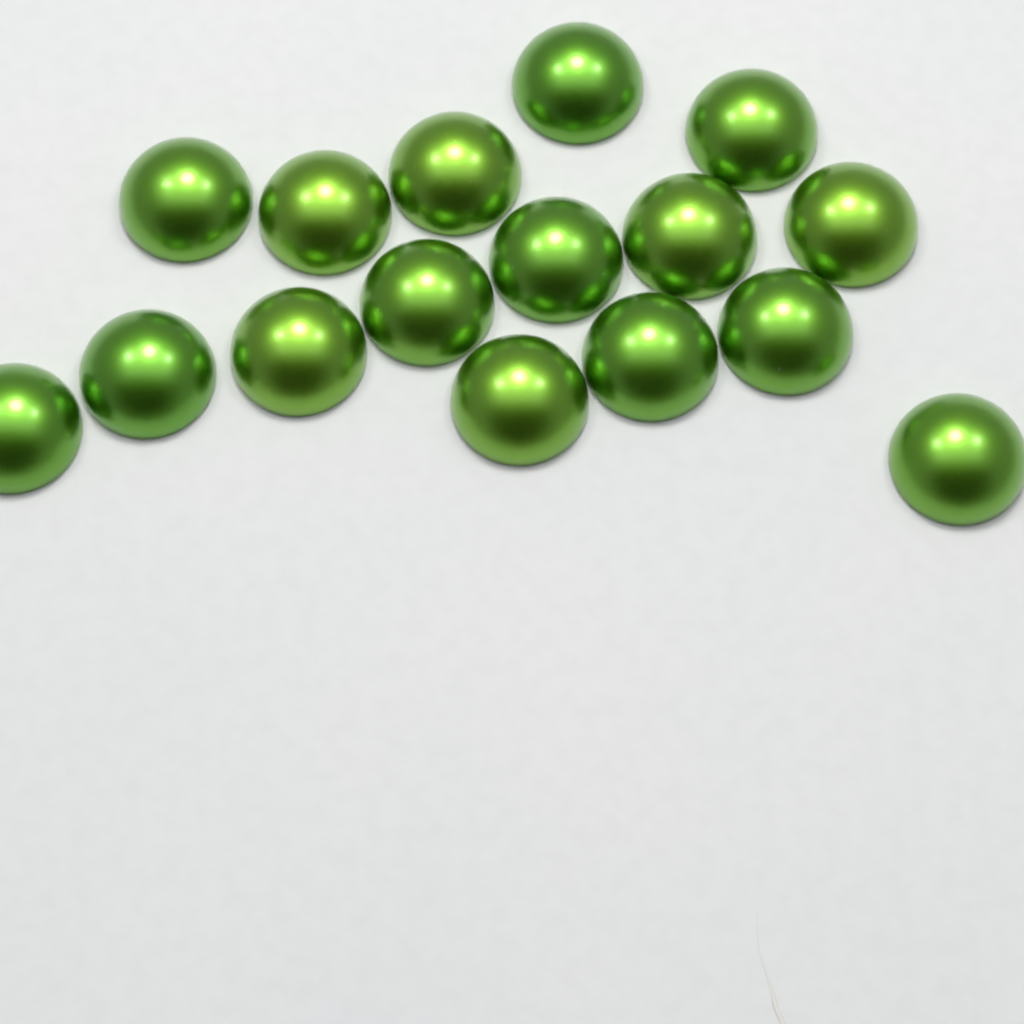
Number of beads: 16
